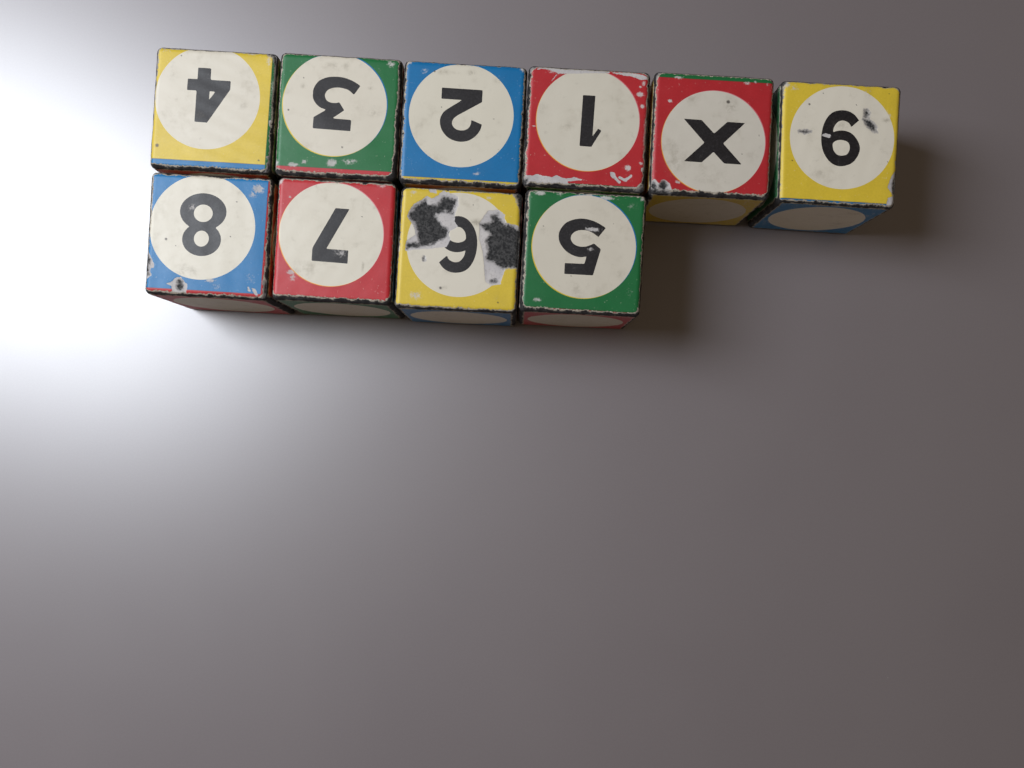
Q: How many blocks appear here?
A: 10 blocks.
